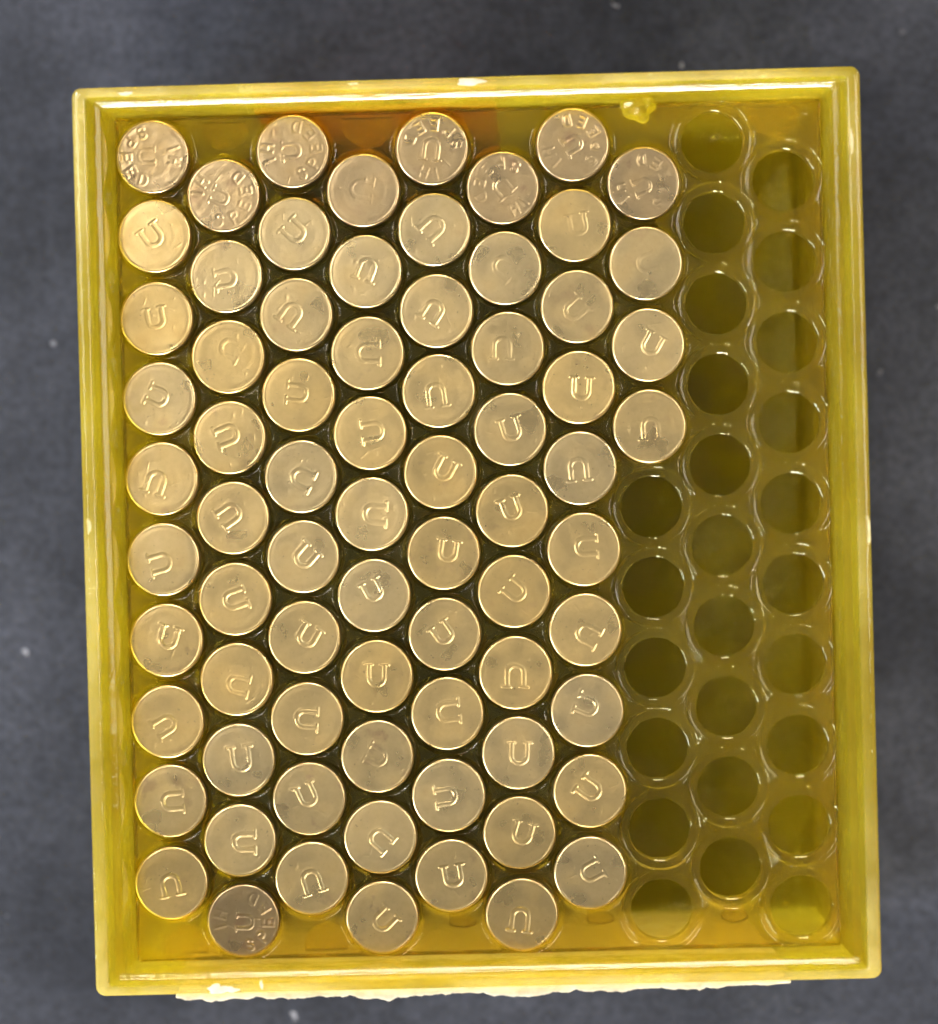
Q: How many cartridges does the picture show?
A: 74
